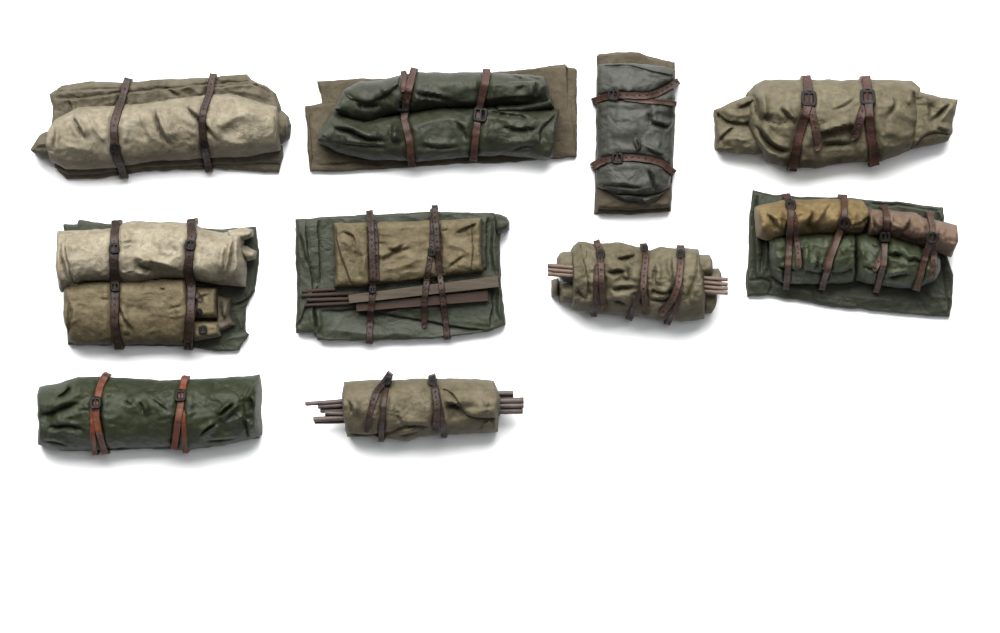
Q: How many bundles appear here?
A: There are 10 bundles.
